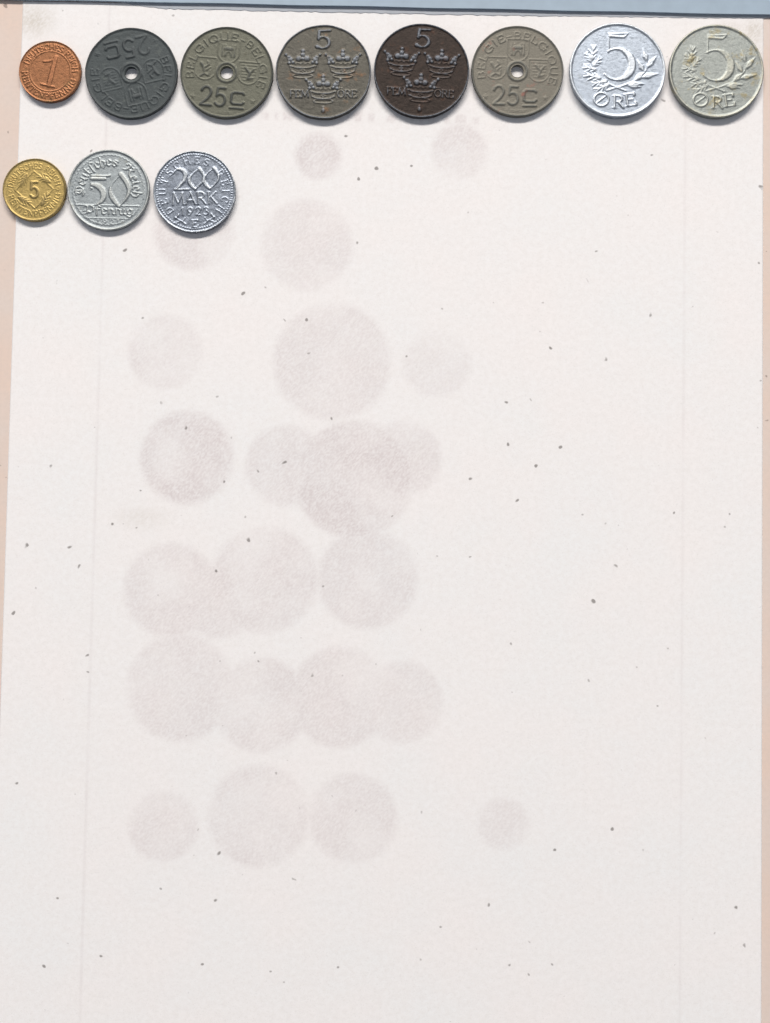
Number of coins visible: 11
